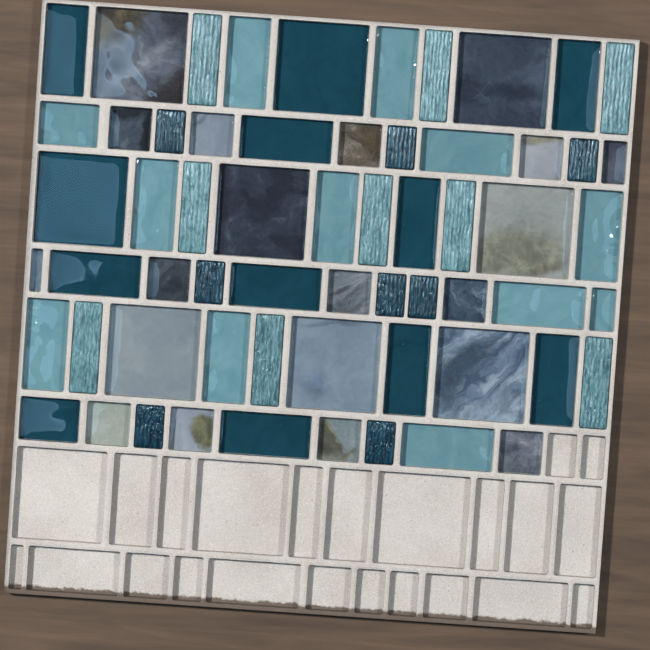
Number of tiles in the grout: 61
